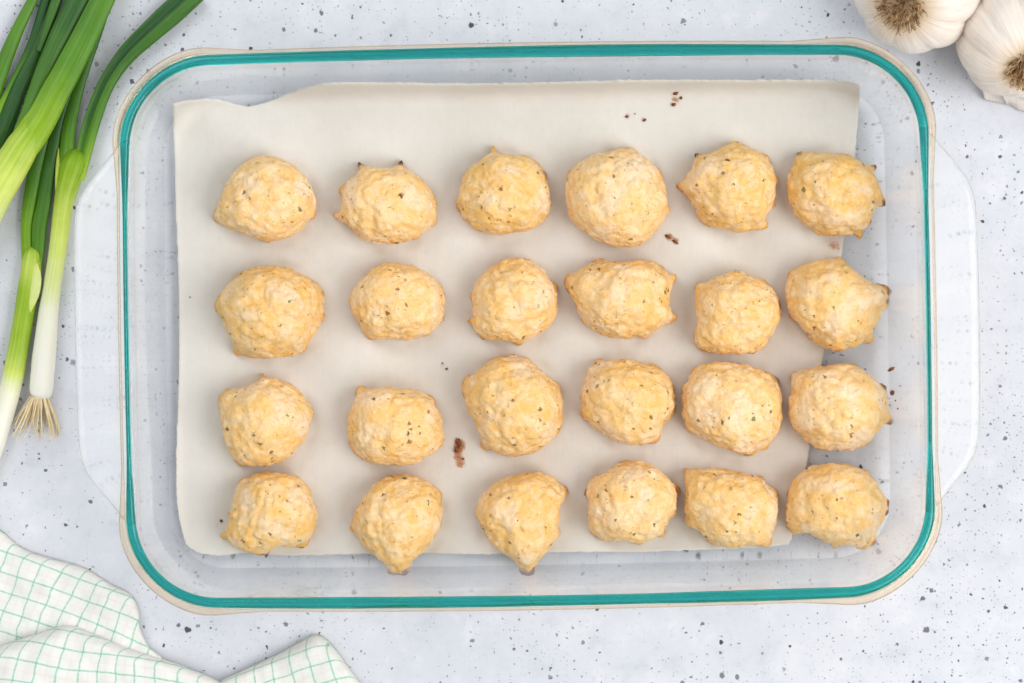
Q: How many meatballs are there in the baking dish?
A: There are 24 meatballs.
